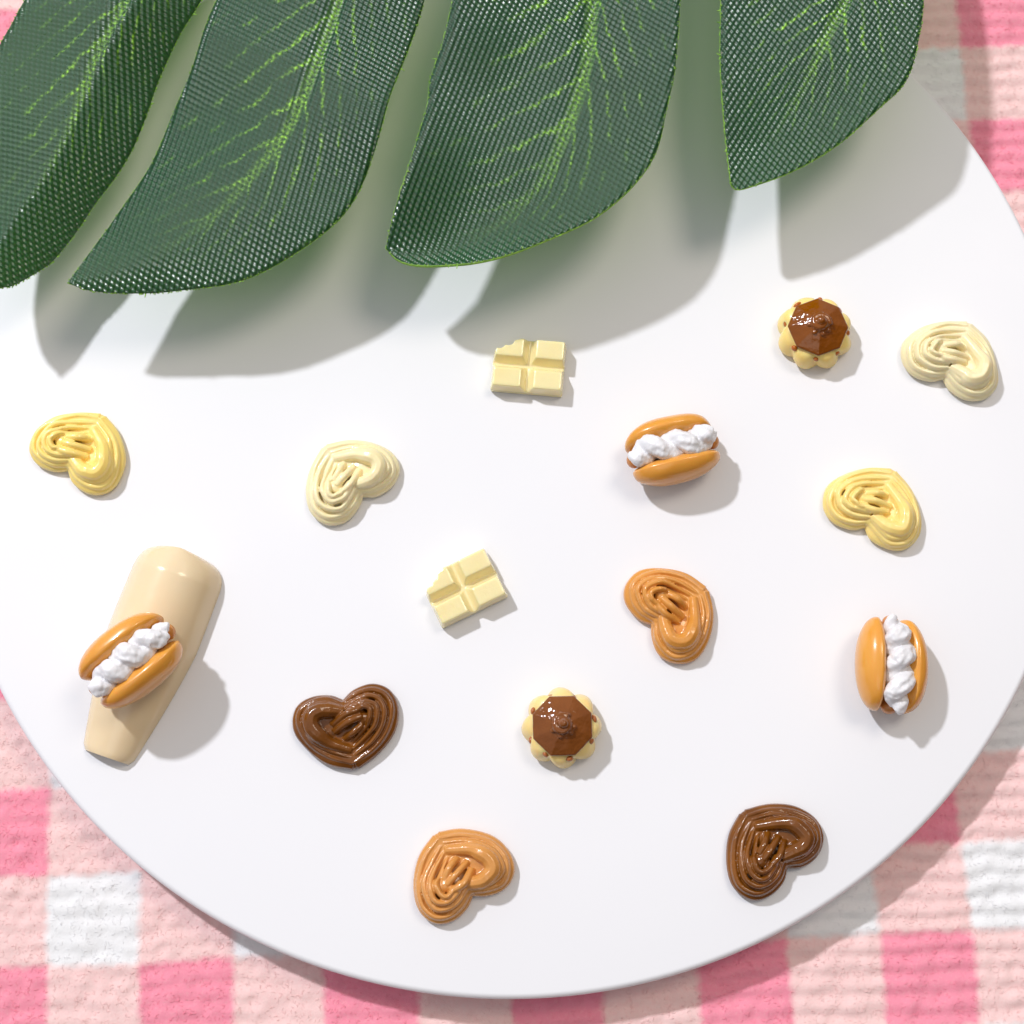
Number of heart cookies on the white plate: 8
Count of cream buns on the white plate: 3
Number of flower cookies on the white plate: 2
